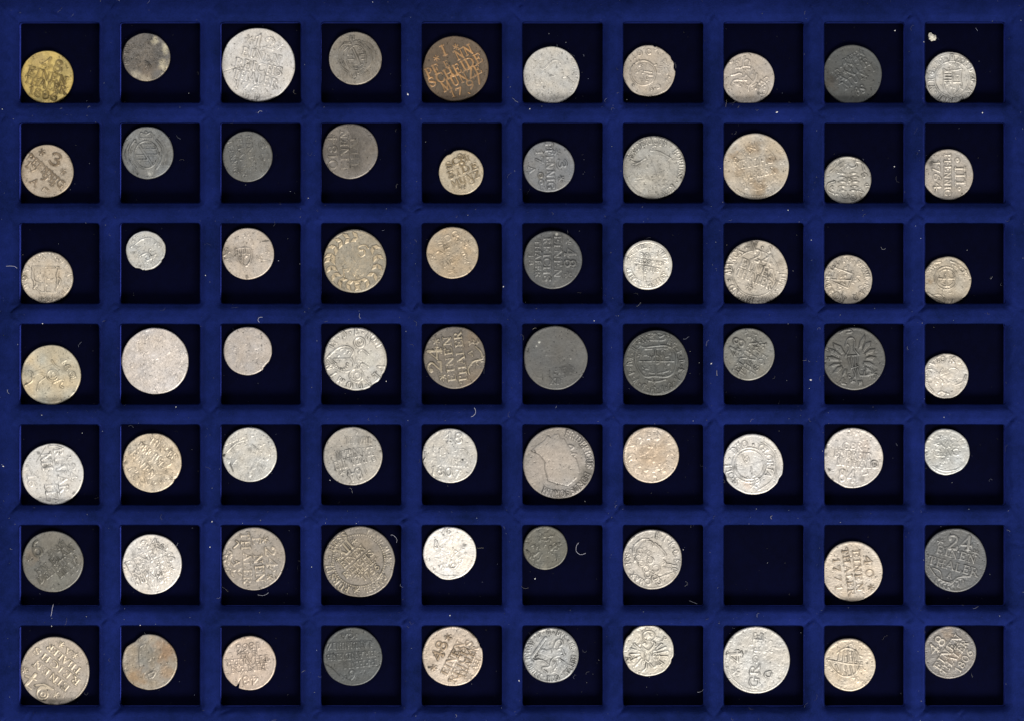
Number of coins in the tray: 69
